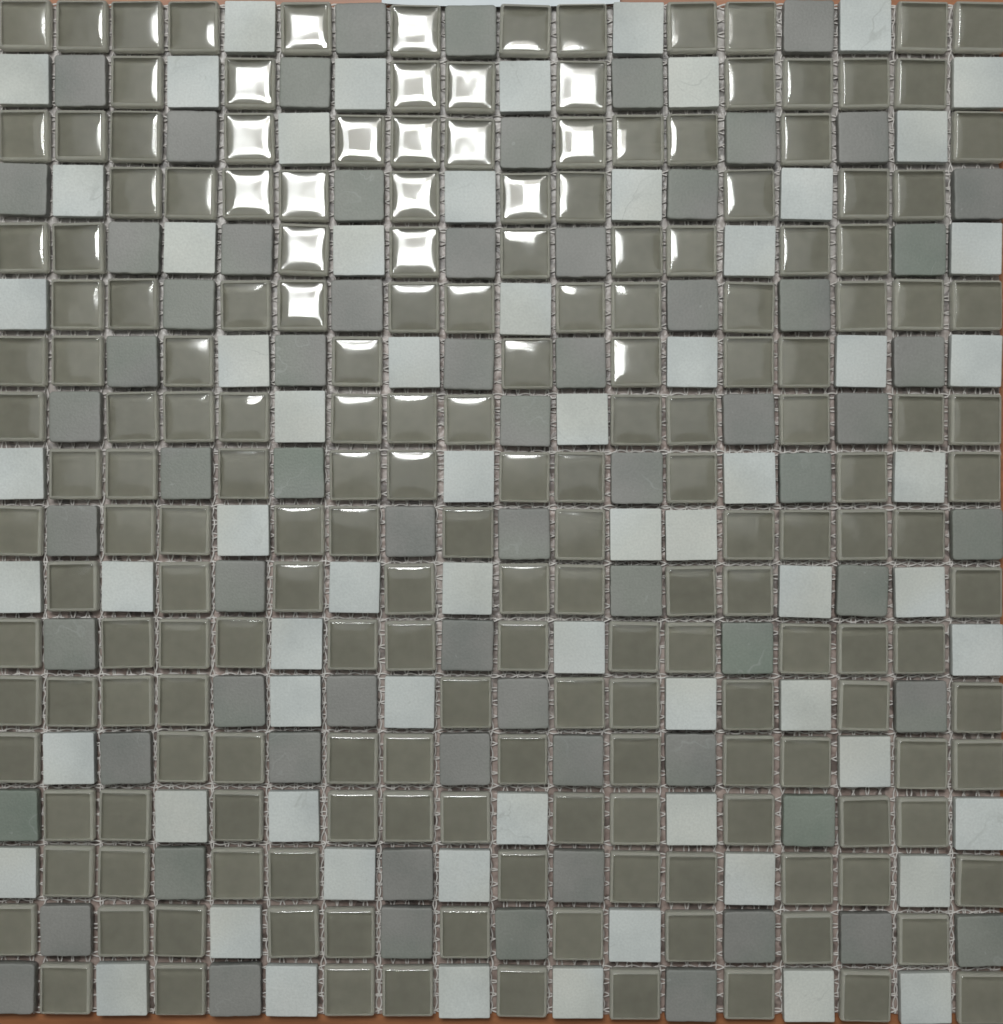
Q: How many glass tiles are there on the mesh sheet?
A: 187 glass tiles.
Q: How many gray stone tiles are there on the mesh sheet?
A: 69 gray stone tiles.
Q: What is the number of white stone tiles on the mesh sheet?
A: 68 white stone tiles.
